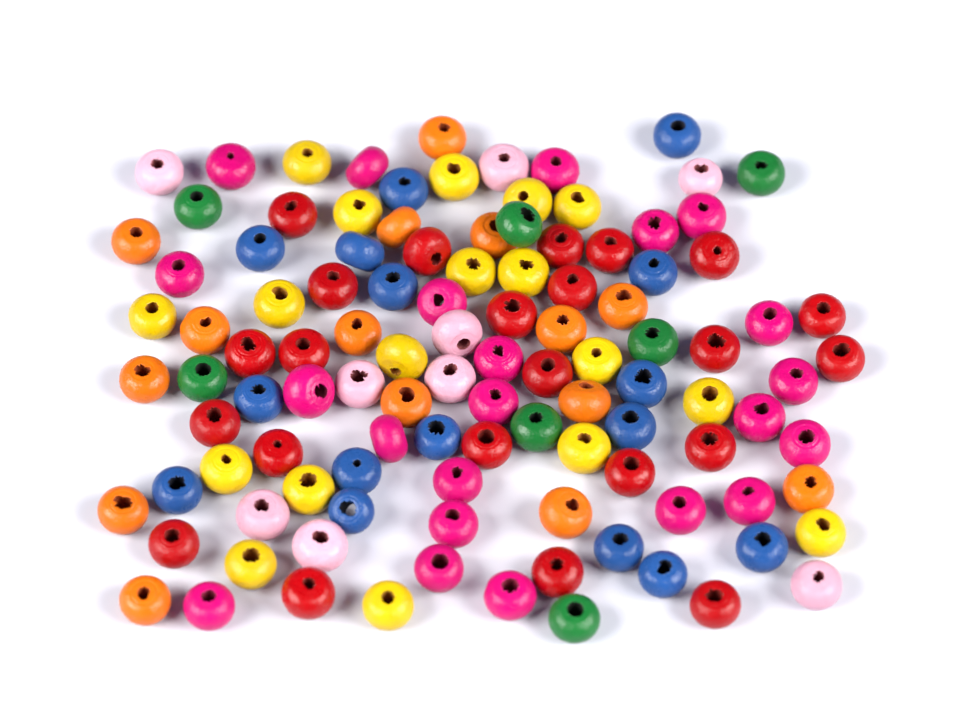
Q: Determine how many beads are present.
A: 110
